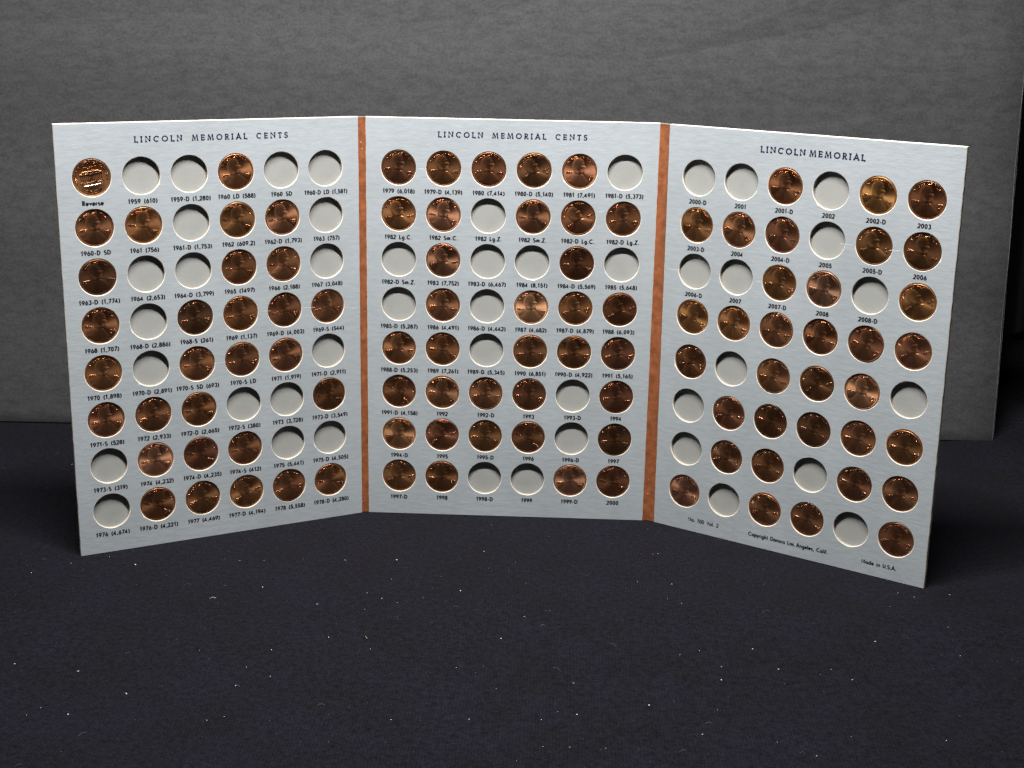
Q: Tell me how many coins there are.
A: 99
